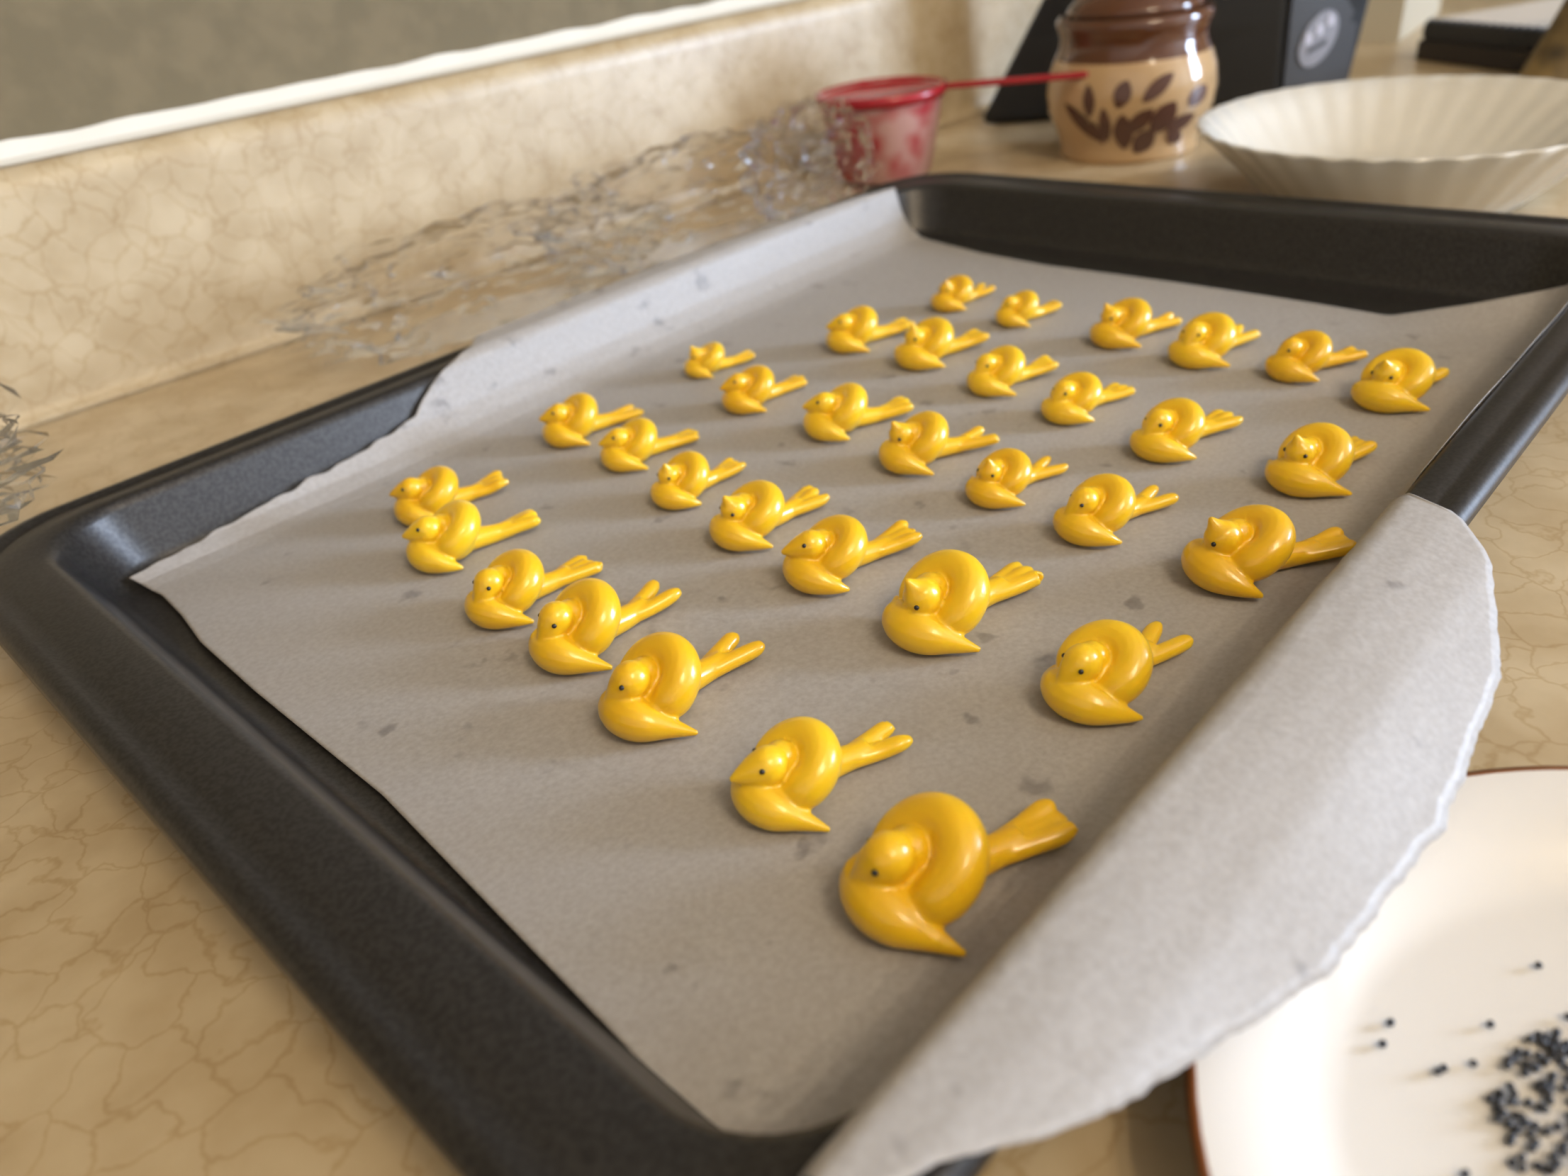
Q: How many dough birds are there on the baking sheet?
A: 33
